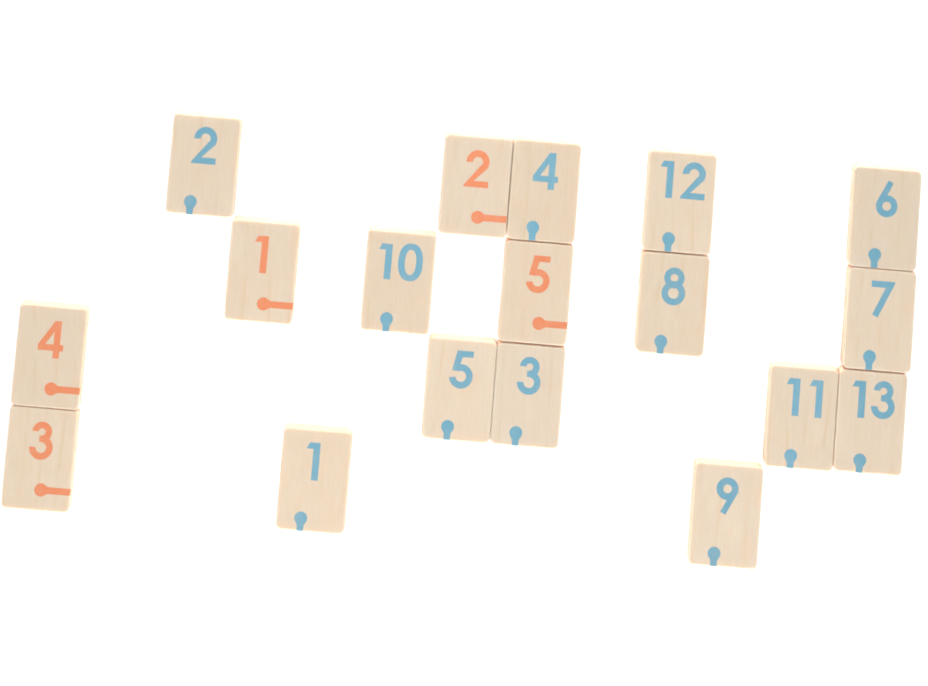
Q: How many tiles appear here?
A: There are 18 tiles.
